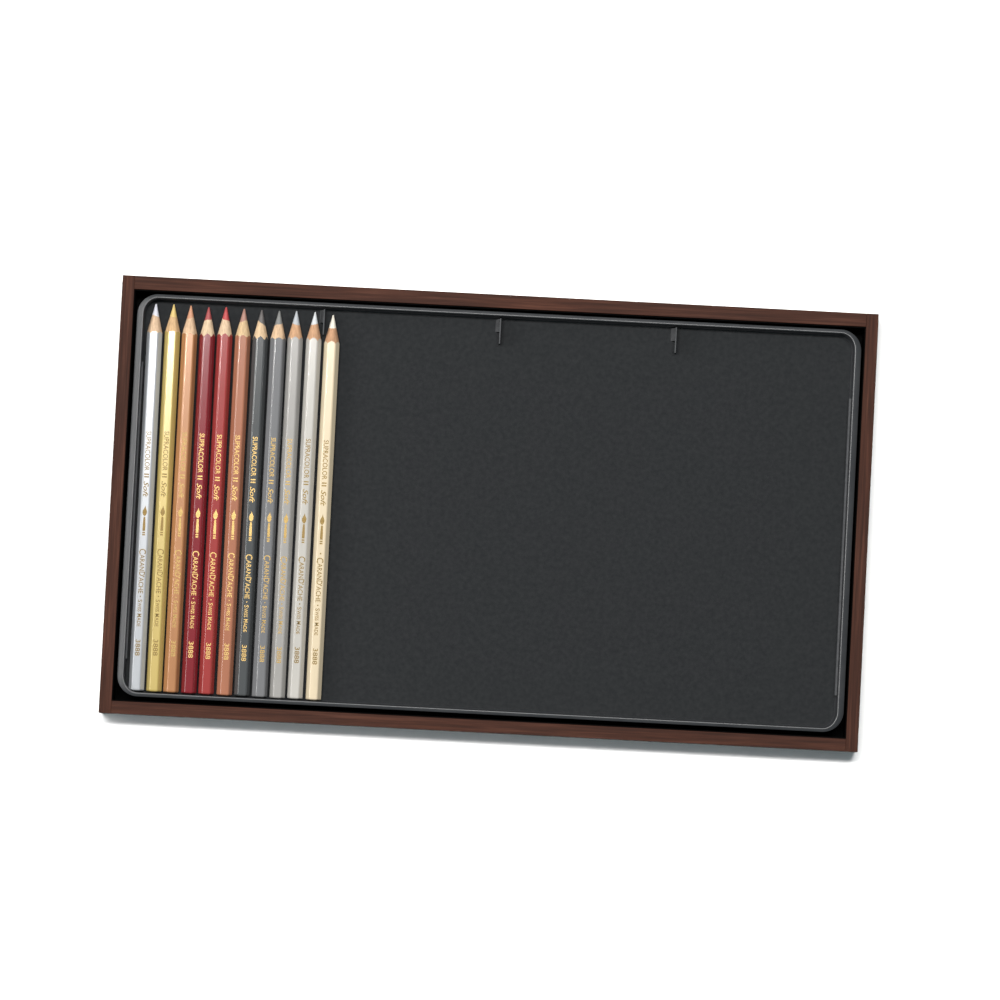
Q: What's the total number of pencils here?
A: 11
